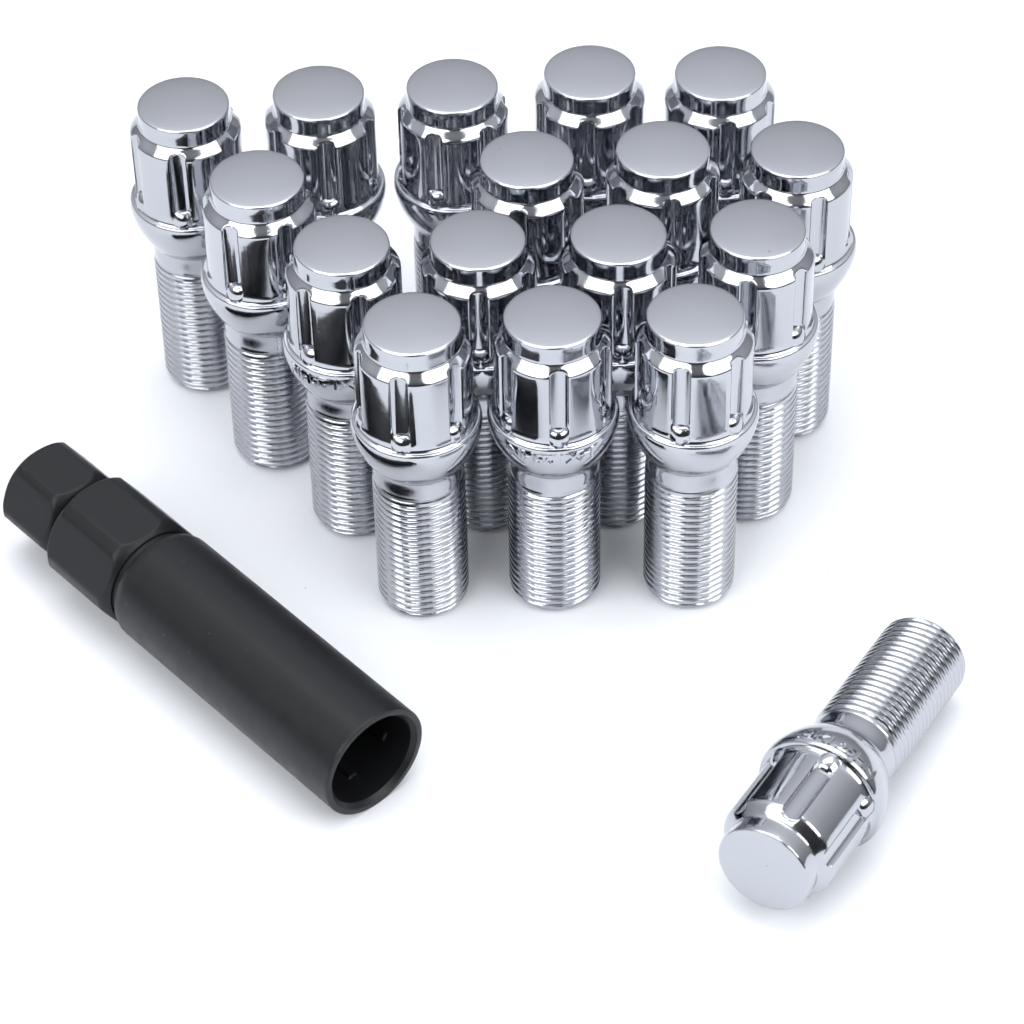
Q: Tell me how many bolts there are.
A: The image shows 17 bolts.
